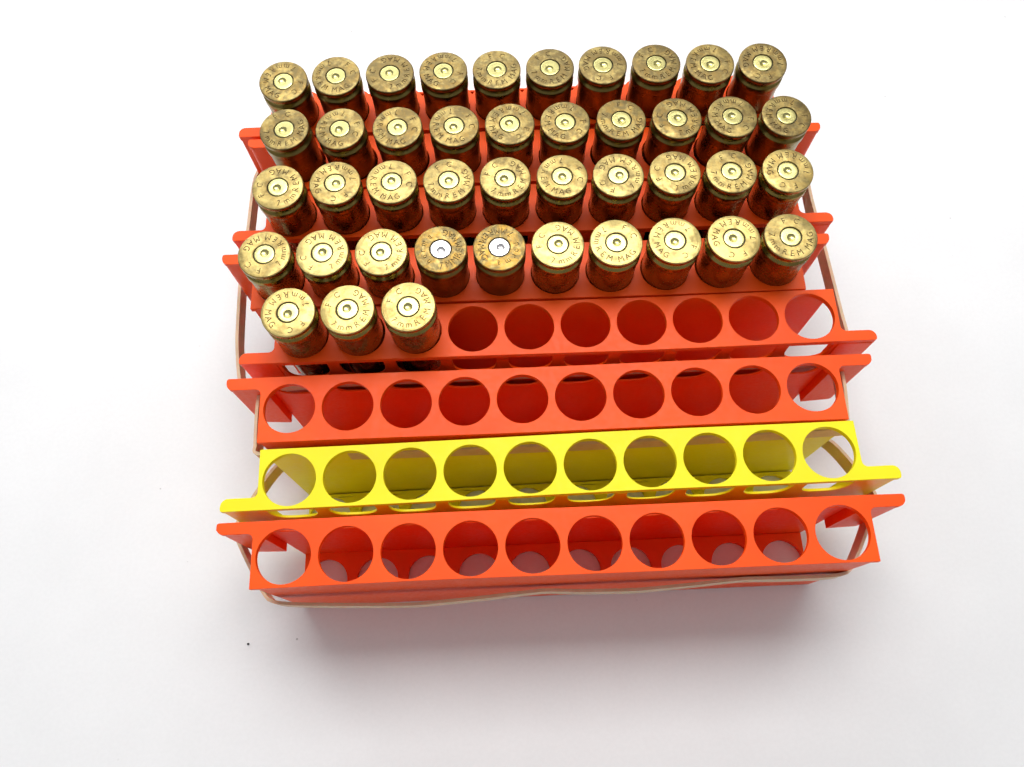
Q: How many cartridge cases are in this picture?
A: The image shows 43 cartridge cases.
